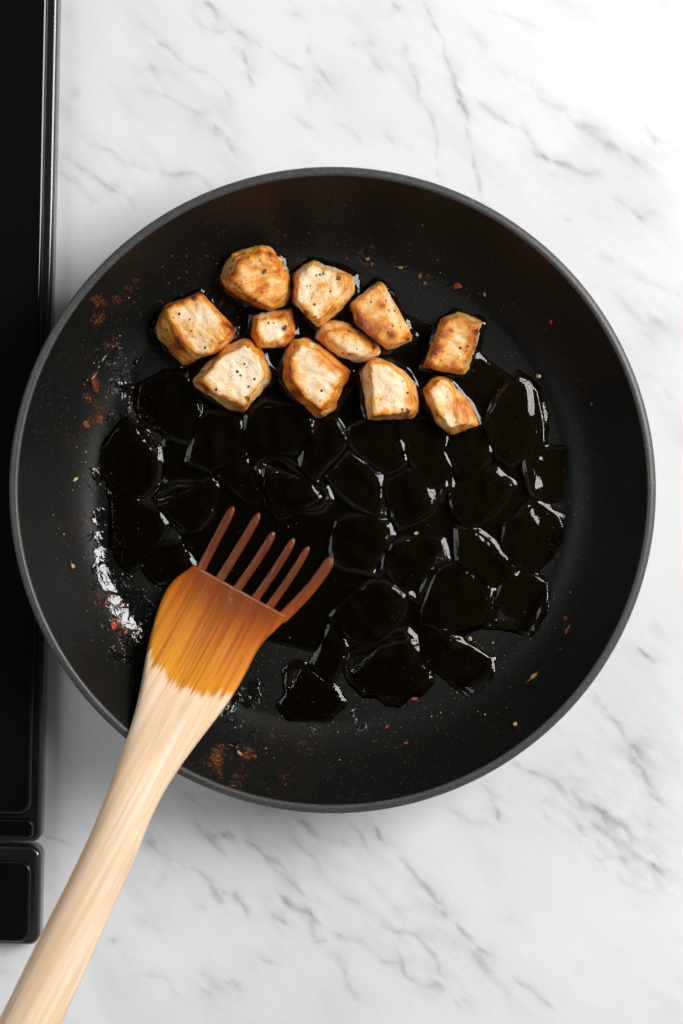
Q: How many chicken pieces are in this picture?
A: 11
